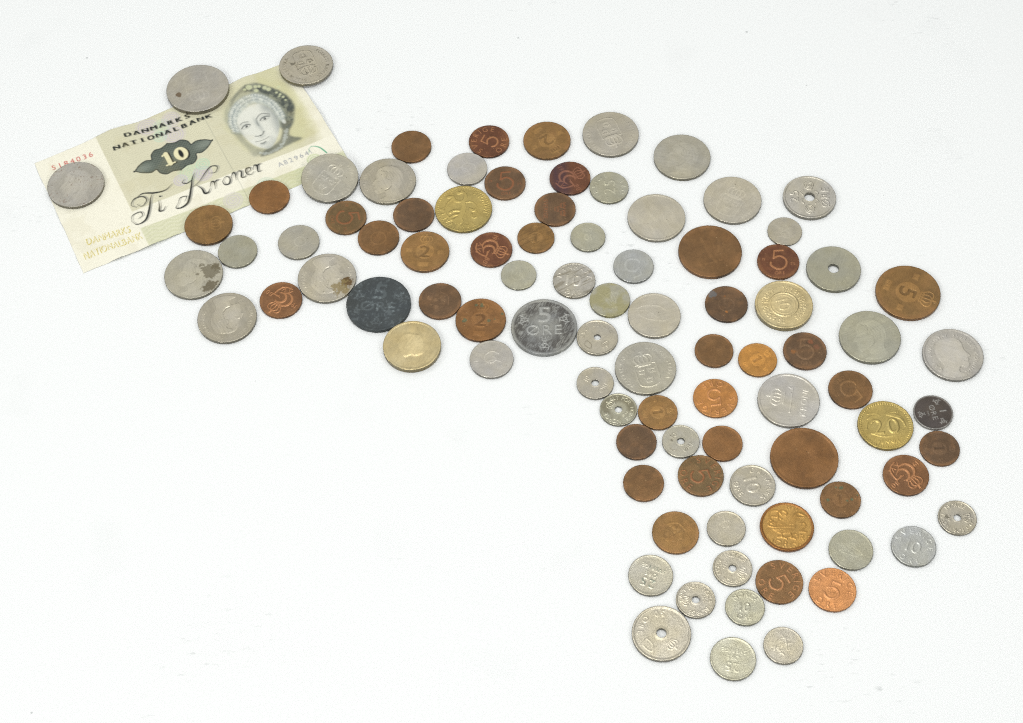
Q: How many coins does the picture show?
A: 92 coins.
